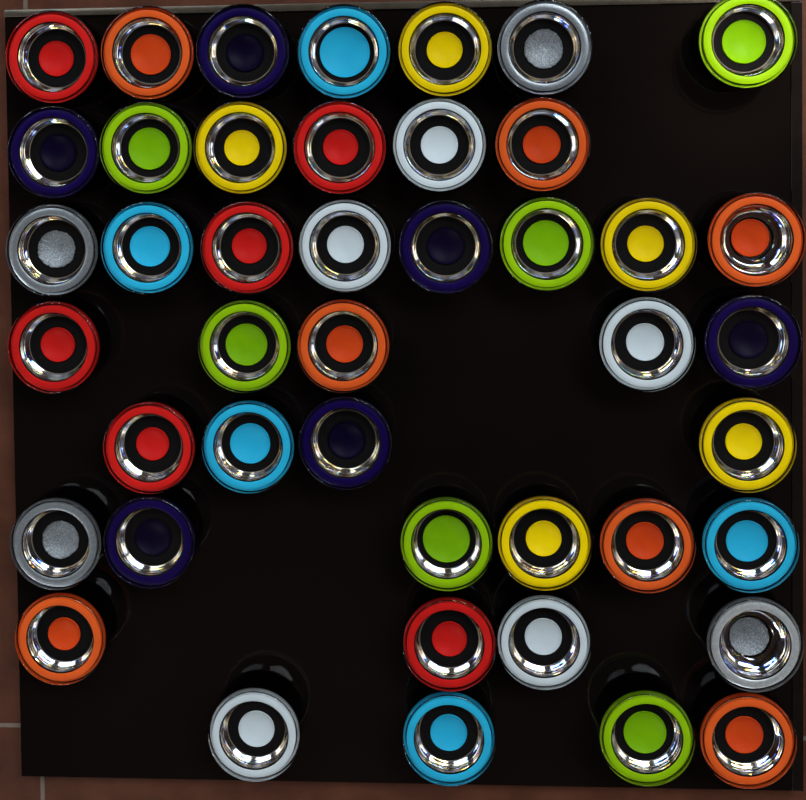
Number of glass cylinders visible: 44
